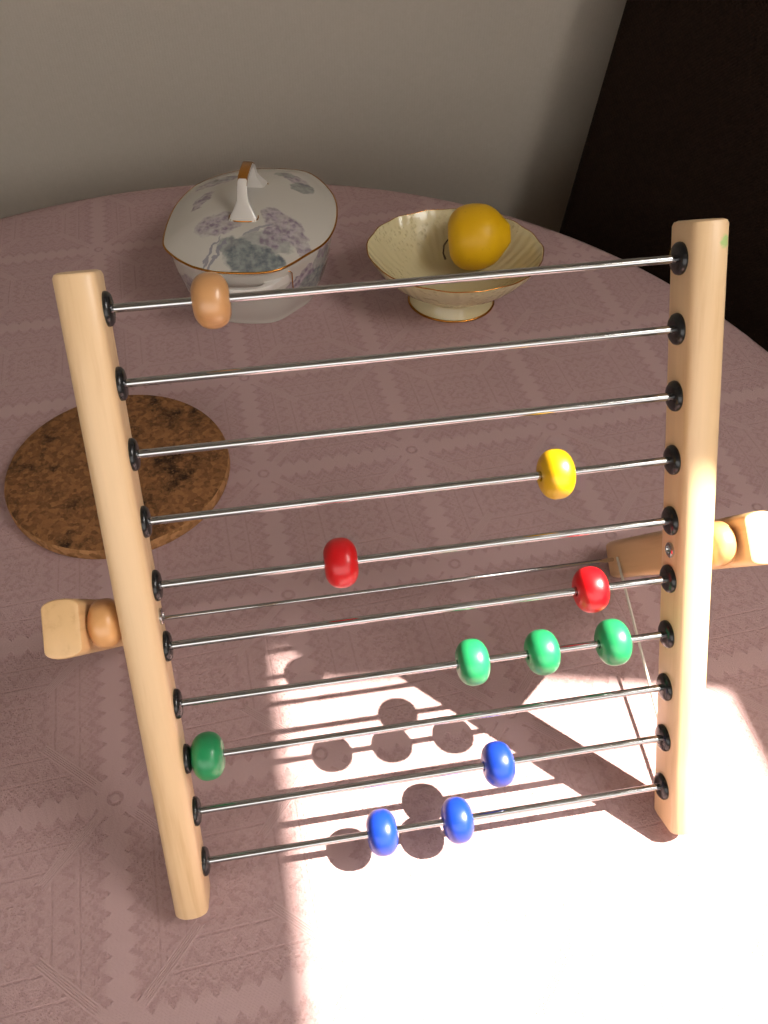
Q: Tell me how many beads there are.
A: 11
